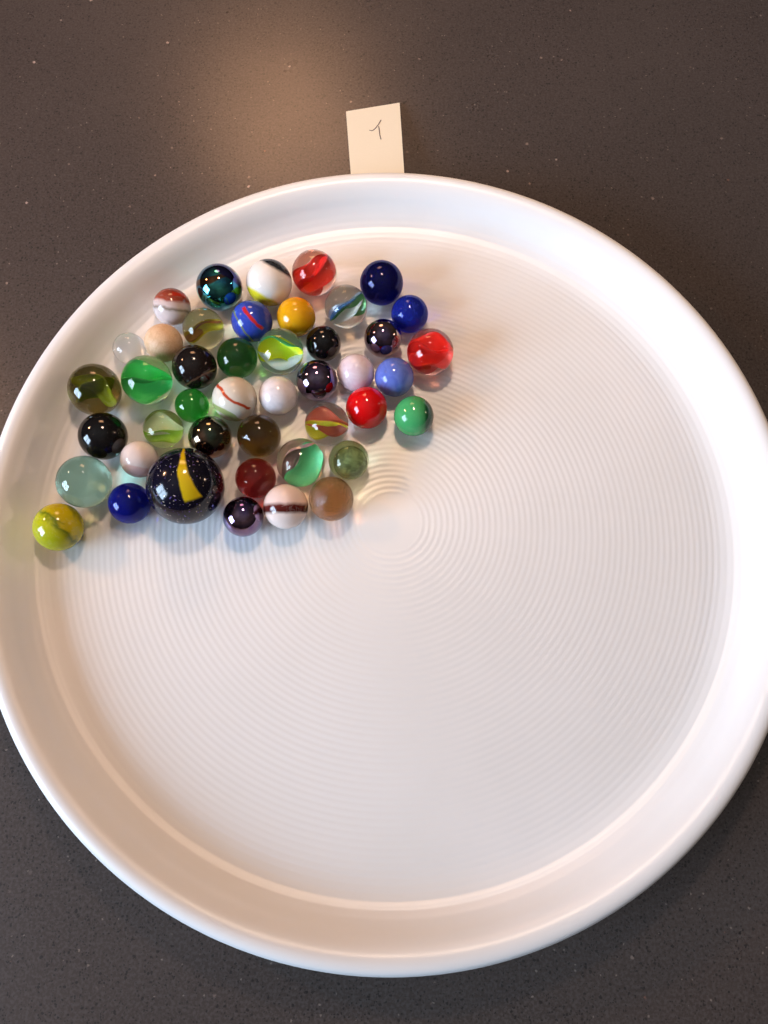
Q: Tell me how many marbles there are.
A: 44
